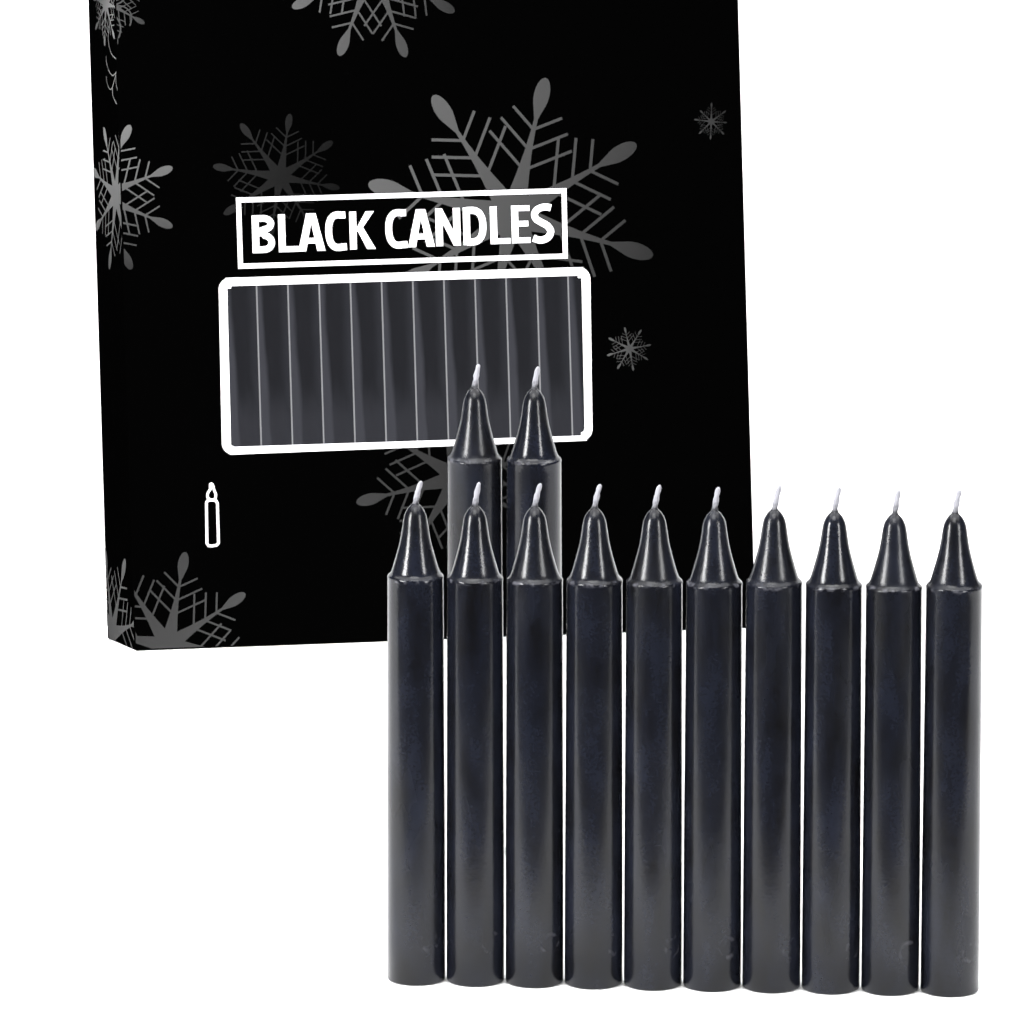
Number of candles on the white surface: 12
